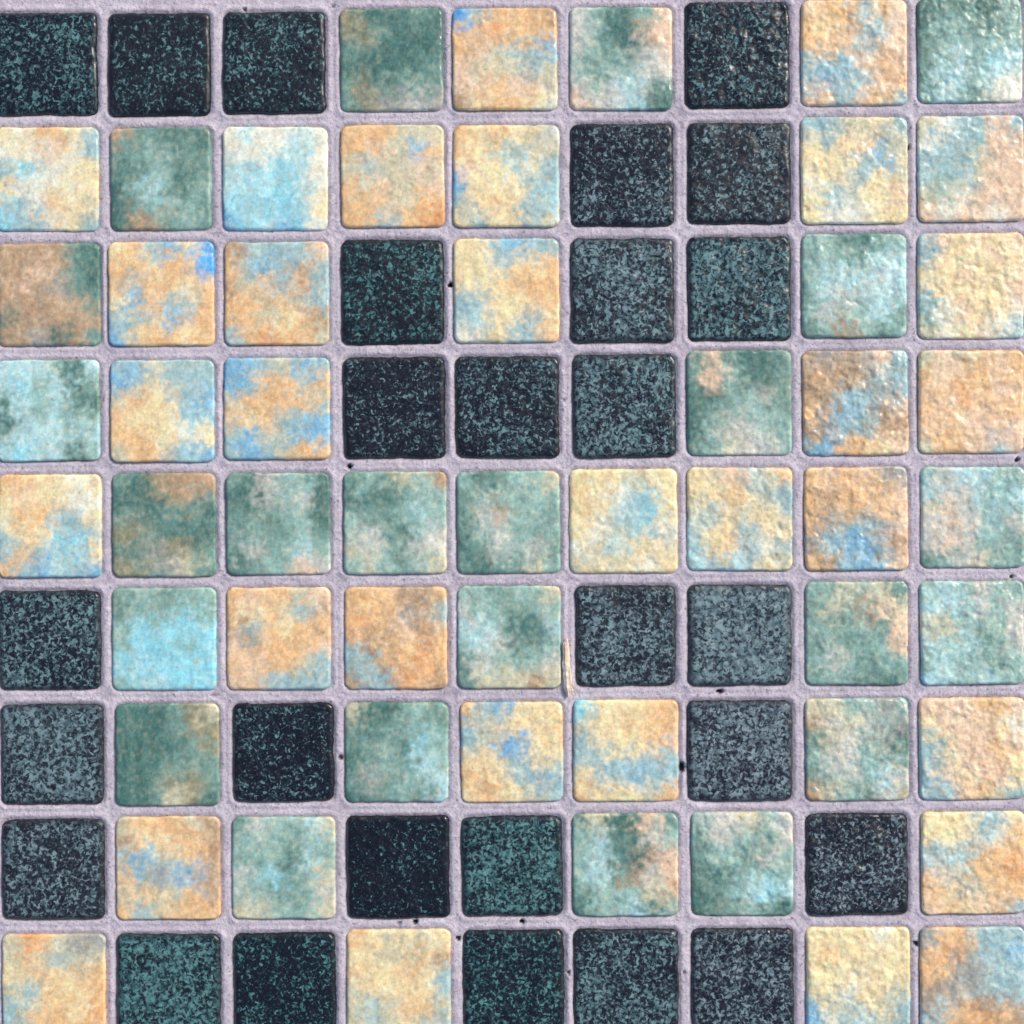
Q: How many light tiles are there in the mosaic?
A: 54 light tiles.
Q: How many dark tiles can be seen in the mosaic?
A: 27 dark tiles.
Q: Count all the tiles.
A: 81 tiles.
